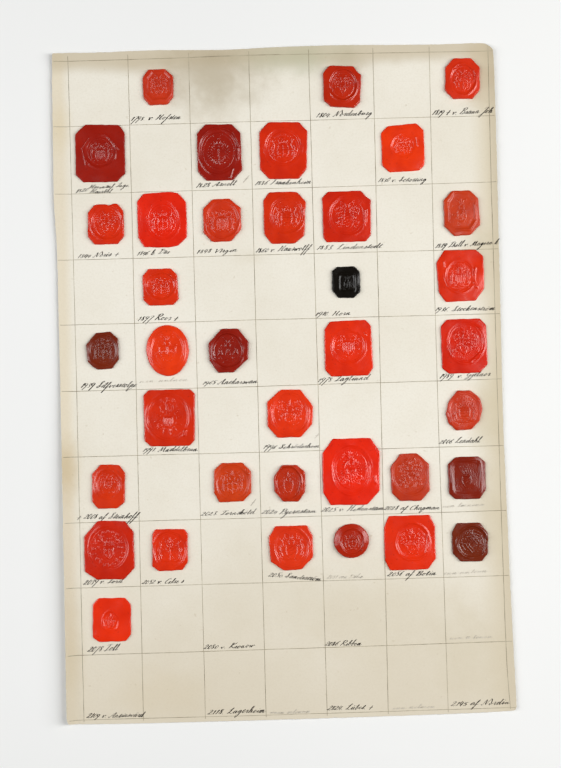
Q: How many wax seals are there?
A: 37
